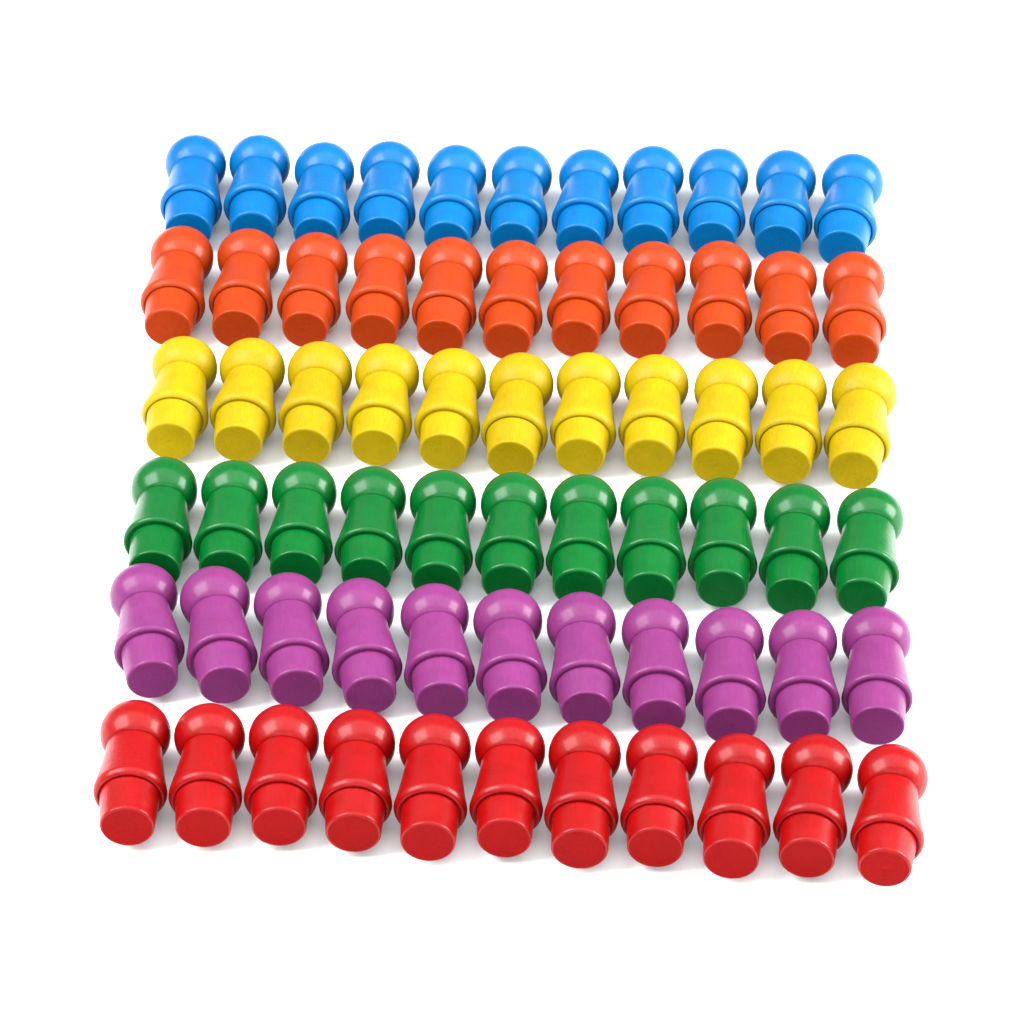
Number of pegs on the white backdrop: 66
